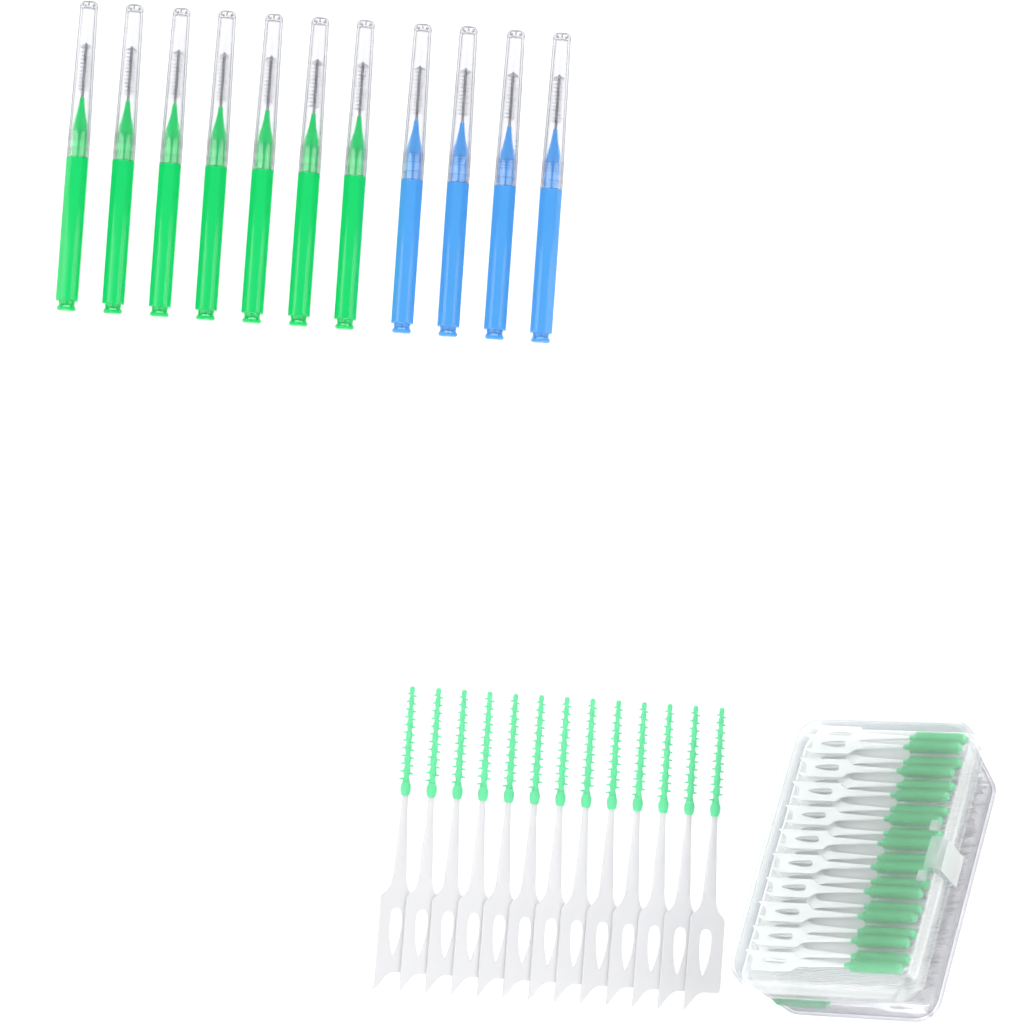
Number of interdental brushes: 11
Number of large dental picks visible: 13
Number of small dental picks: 21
